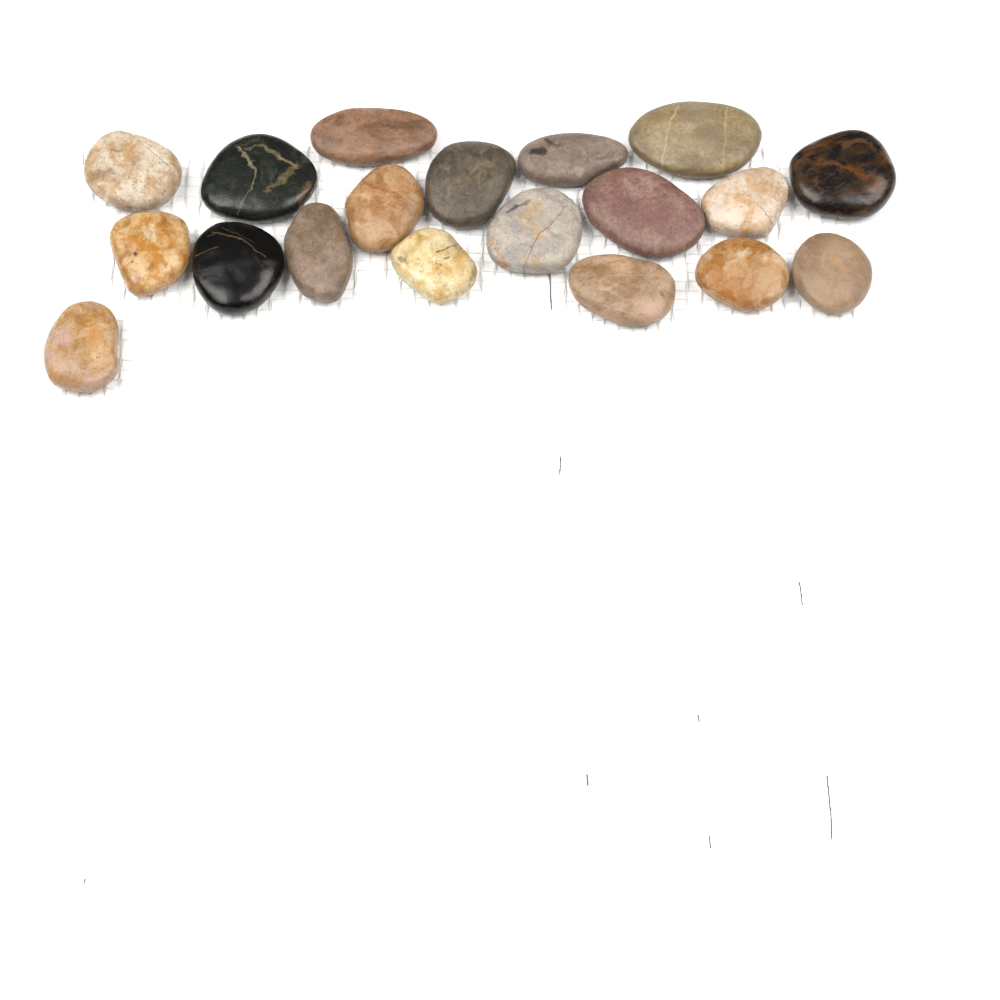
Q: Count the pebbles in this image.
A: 19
